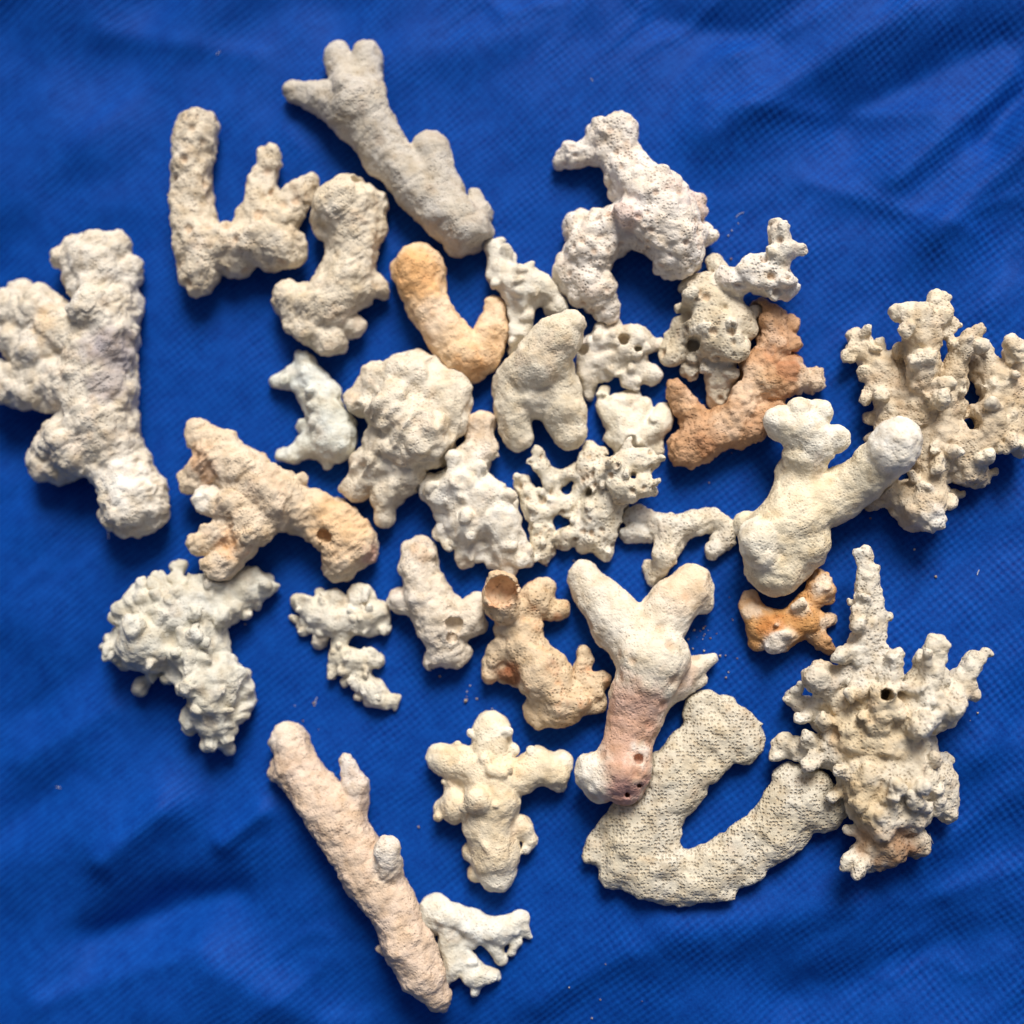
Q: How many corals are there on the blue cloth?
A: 31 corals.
